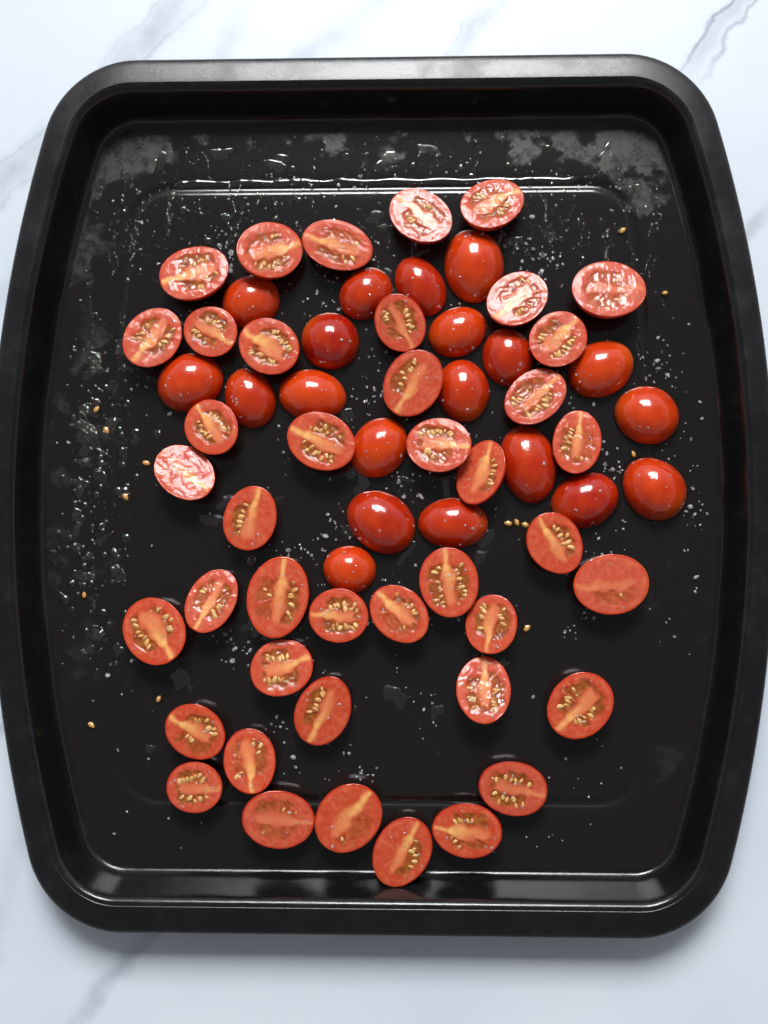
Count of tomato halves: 62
